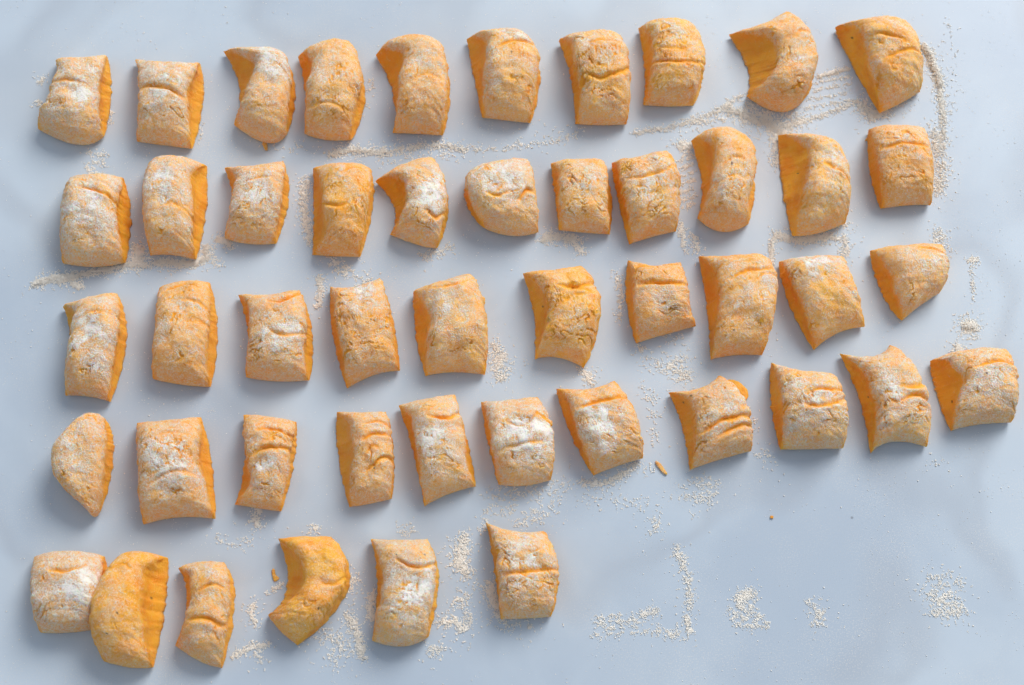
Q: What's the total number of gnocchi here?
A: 48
